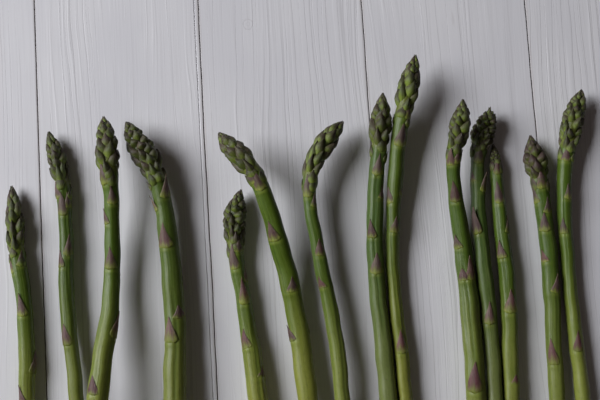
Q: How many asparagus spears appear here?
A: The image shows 14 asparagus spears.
